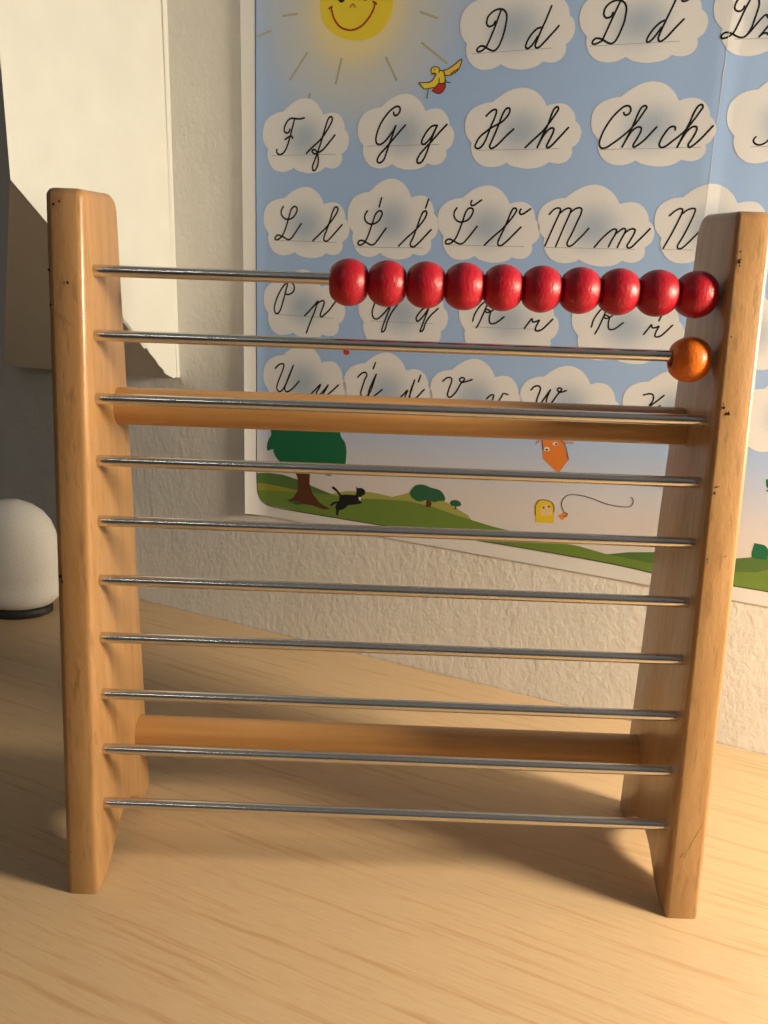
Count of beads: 11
